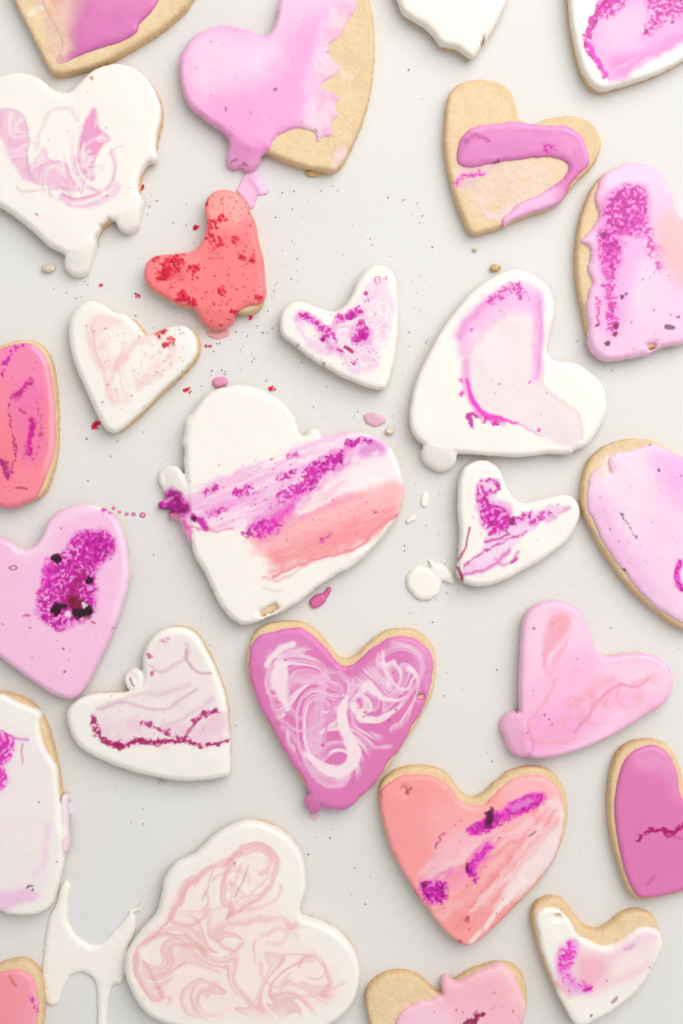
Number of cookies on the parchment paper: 26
